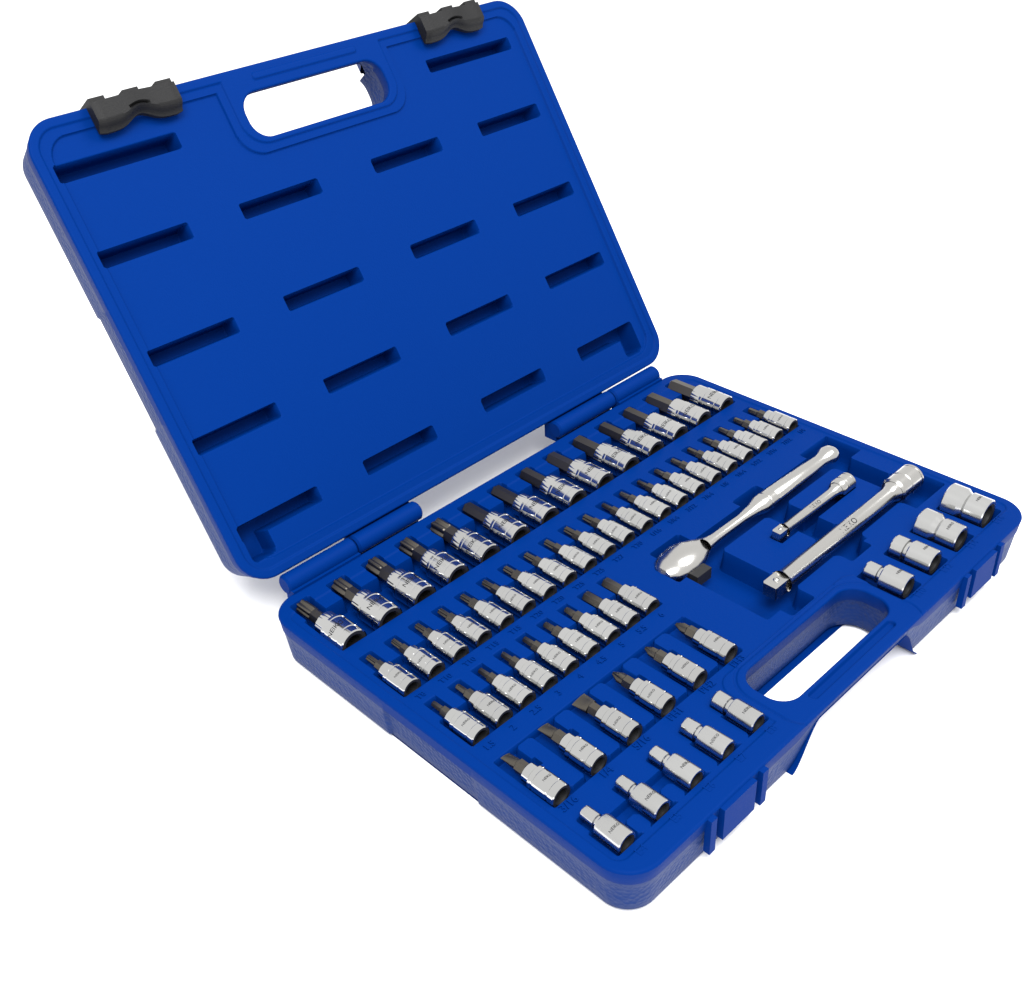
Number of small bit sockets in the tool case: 36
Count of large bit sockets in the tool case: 14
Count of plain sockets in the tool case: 9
